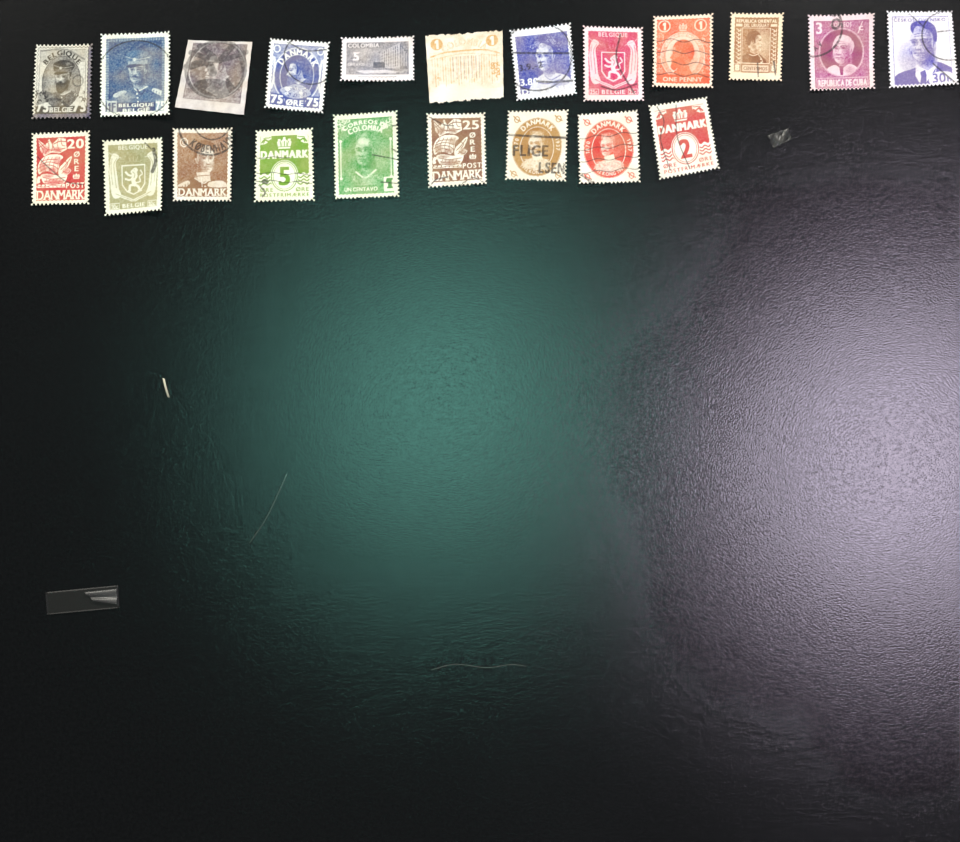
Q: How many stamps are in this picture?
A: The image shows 21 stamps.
